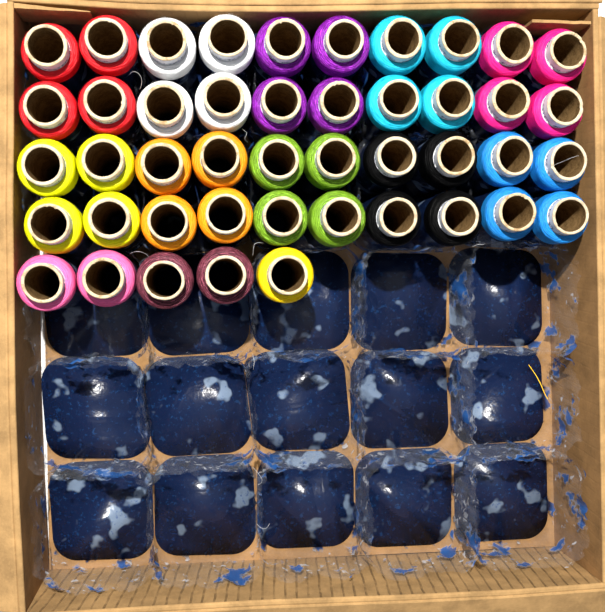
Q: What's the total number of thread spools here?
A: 45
